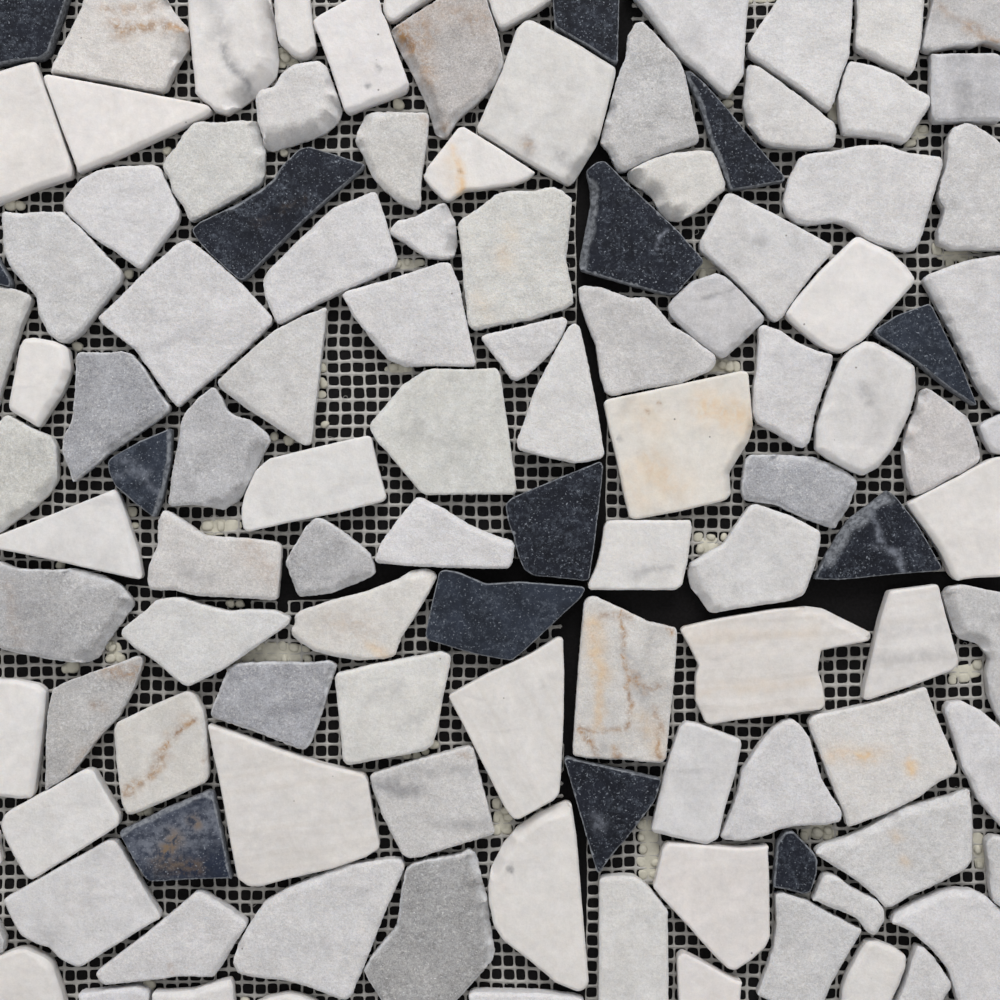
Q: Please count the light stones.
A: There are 102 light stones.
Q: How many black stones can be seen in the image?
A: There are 14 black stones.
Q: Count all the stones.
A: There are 116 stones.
